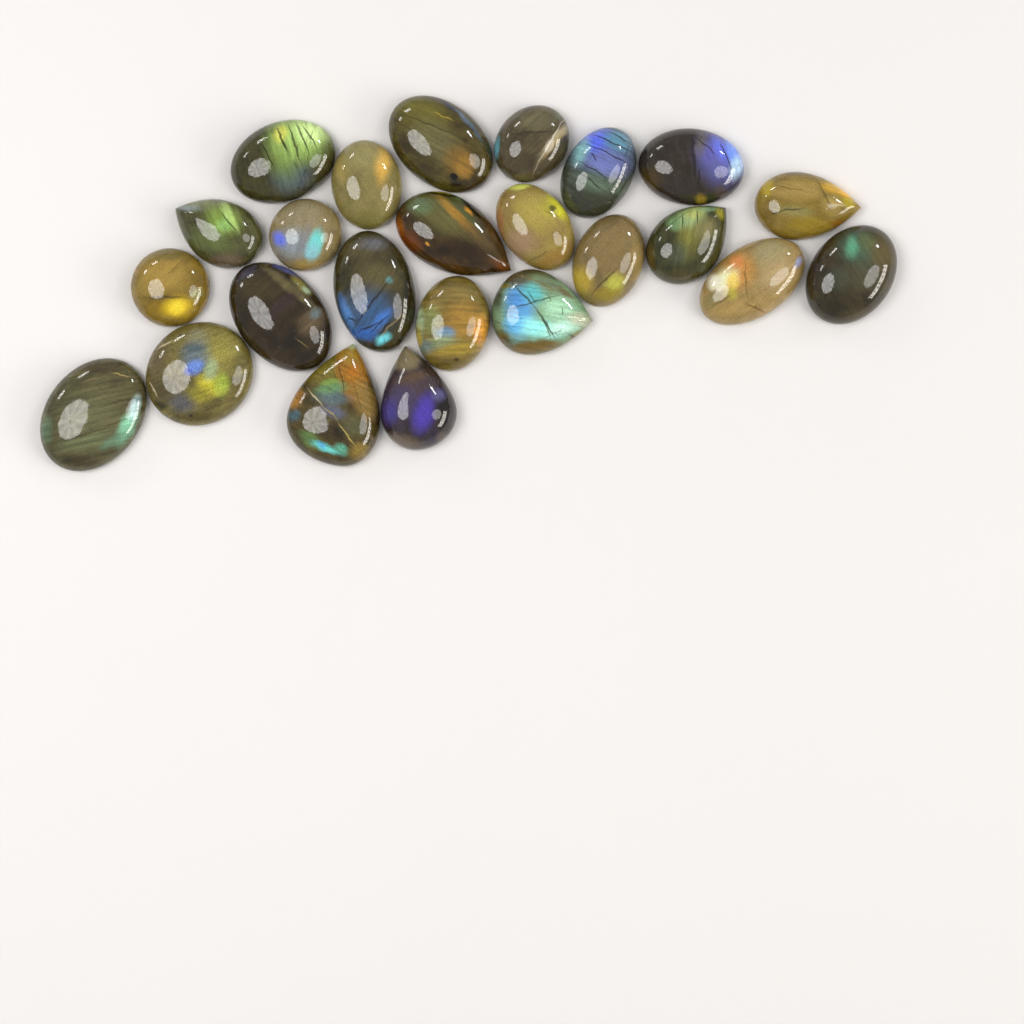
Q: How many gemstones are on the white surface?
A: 24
